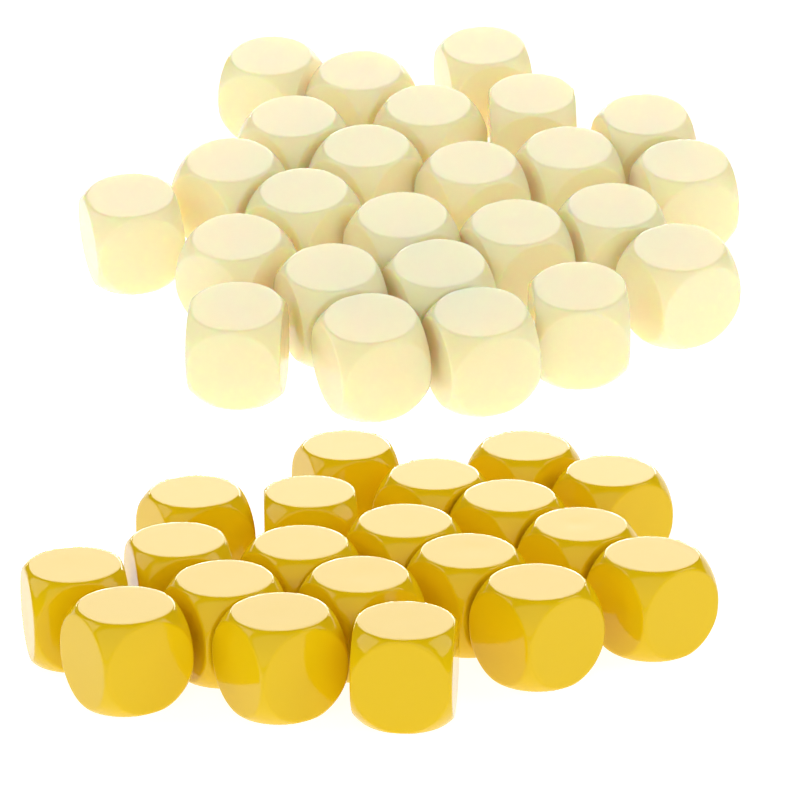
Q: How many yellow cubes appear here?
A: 20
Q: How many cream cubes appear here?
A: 25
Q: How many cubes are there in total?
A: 45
